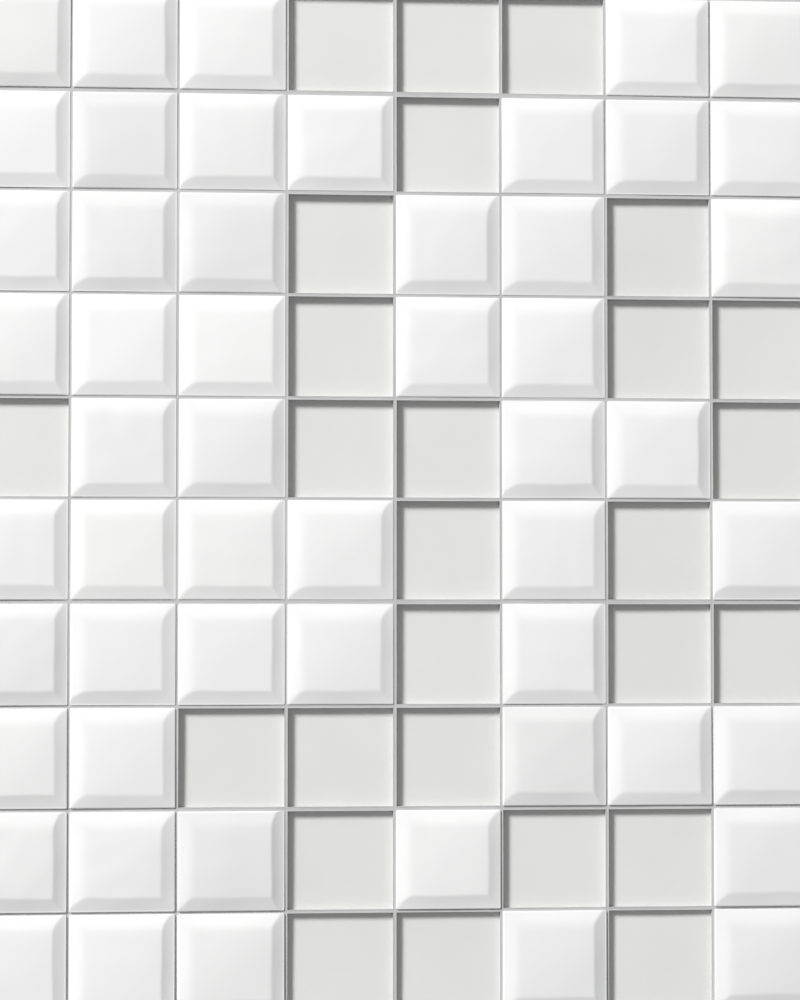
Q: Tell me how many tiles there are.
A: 53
